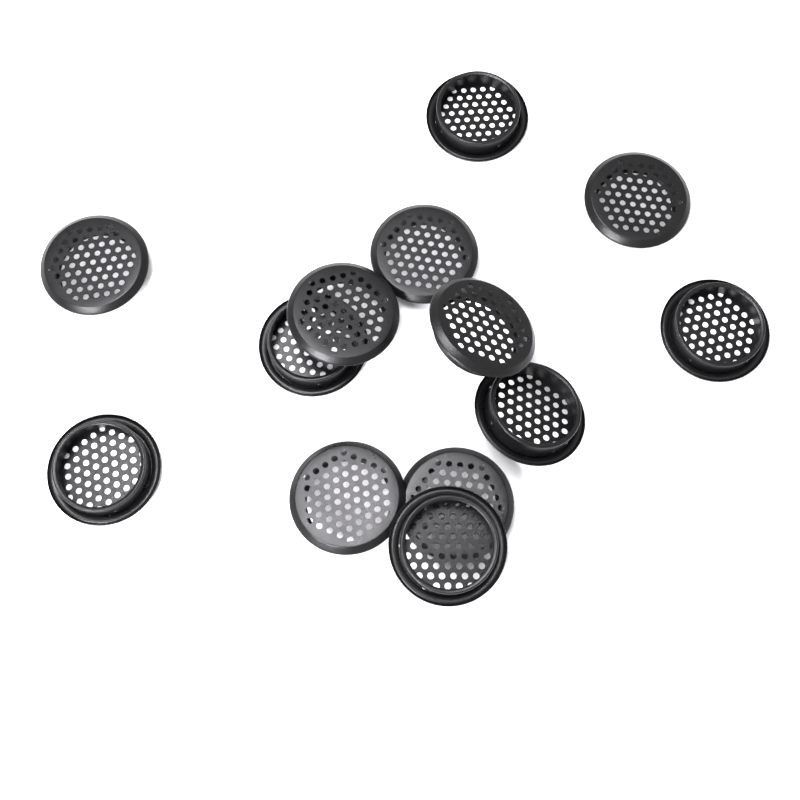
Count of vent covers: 13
